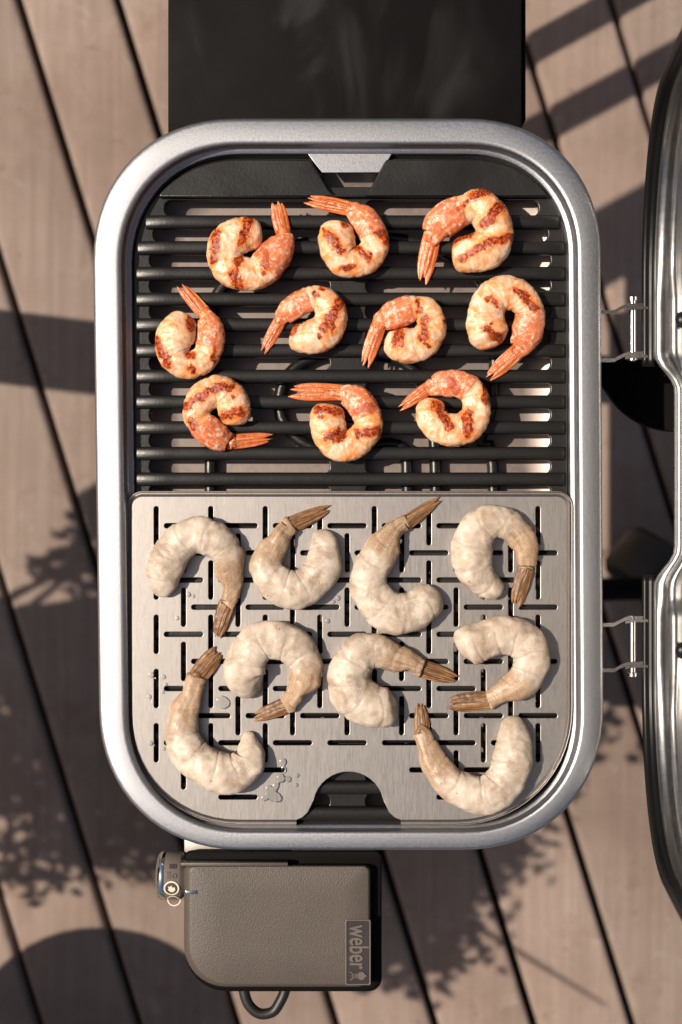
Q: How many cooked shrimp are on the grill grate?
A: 10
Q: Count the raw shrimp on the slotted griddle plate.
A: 9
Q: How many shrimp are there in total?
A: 19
